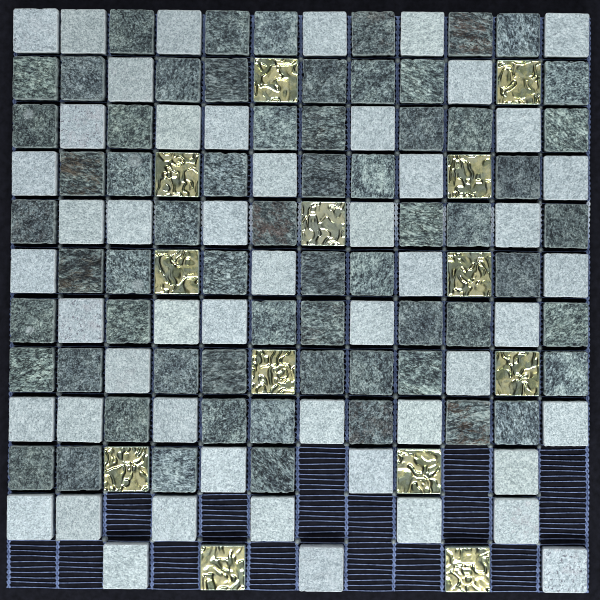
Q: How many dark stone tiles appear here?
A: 64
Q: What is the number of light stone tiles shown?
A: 51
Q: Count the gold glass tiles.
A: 13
